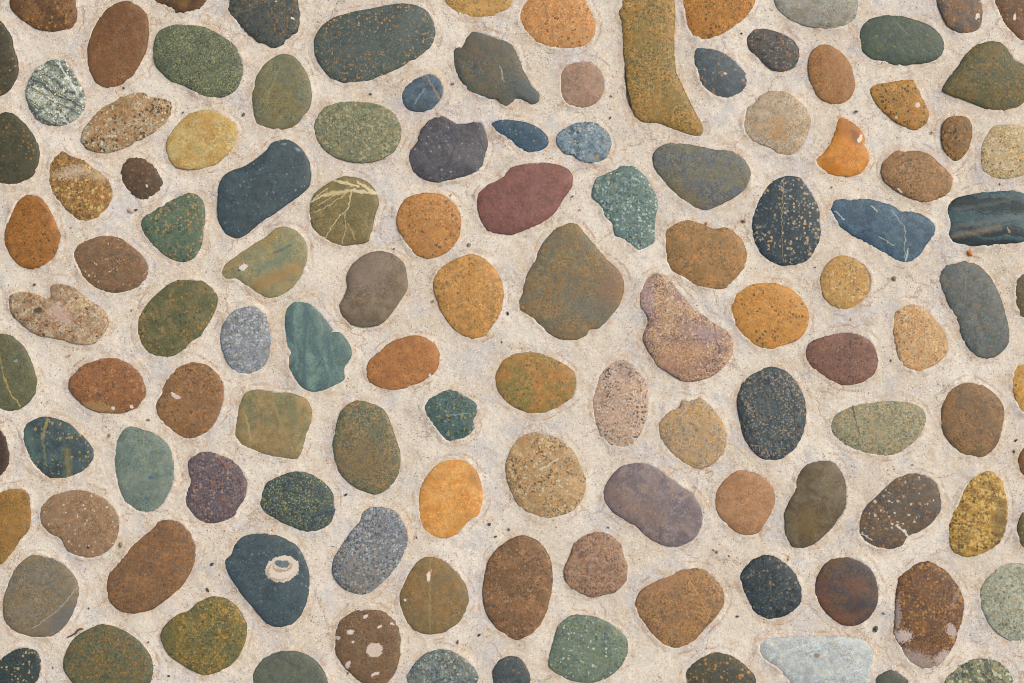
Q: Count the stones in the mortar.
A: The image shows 121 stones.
